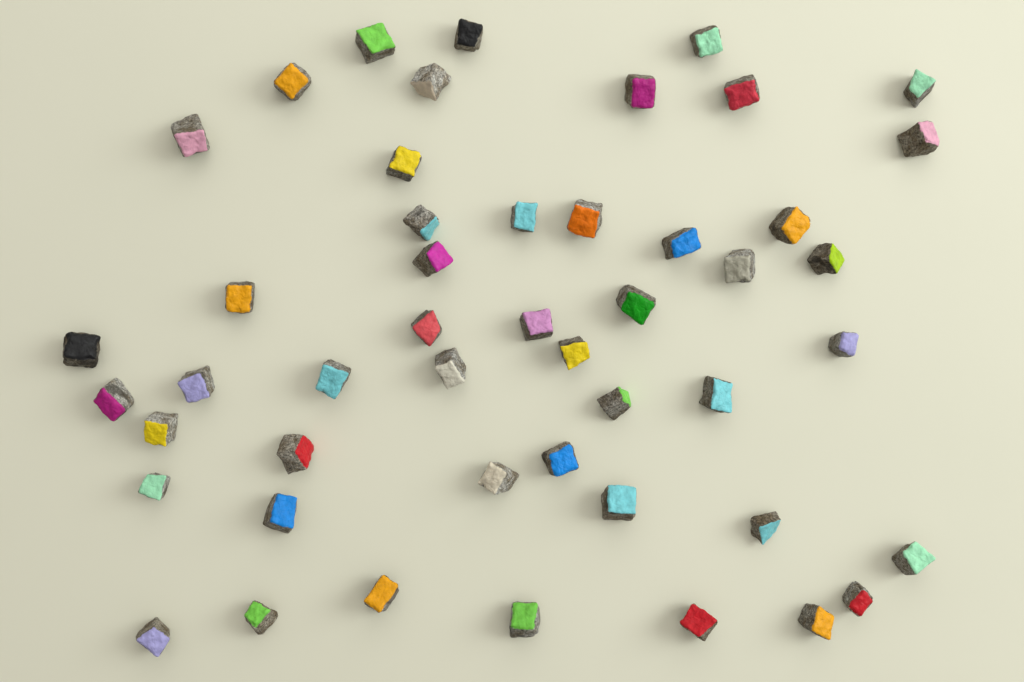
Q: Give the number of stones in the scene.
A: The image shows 48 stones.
